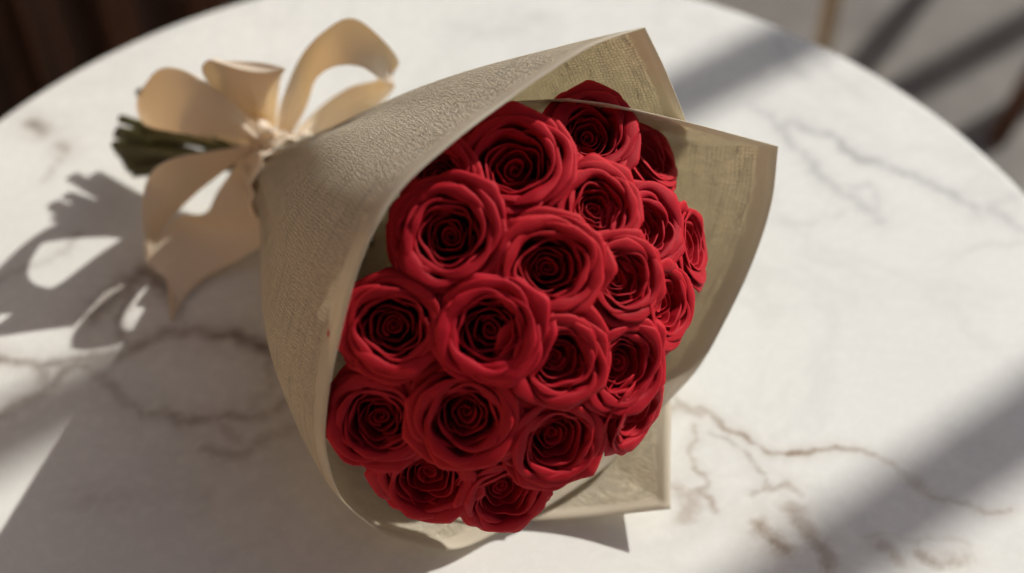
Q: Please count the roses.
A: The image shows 21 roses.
